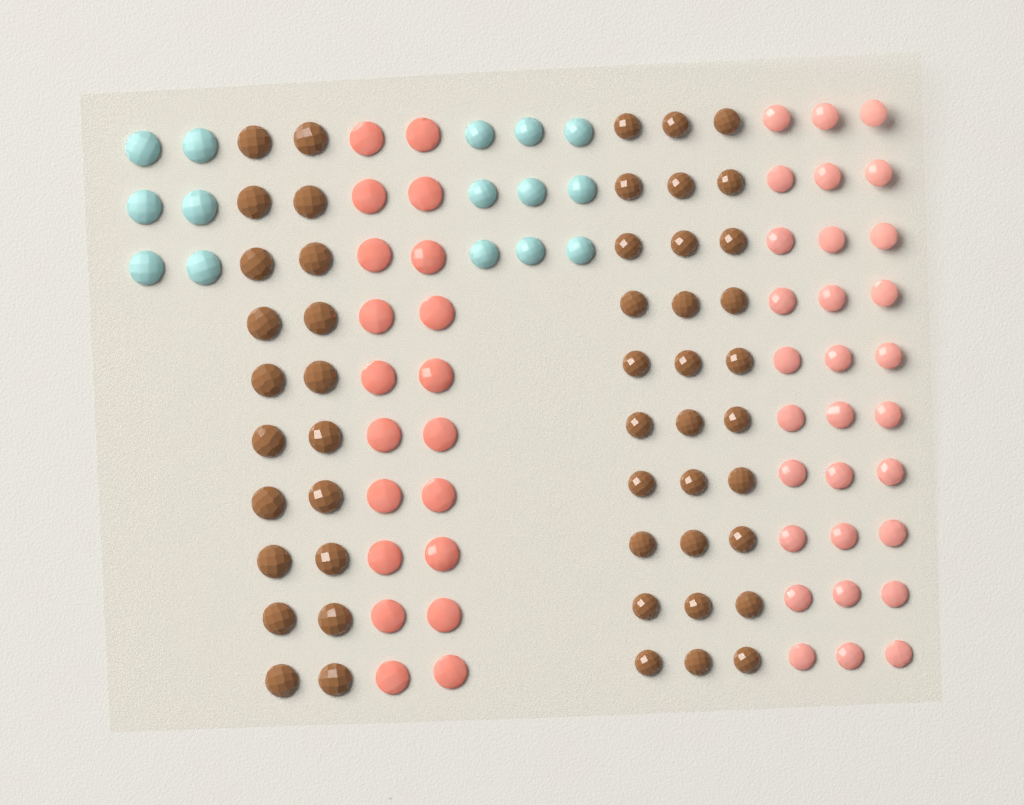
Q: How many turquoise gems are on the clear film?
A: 15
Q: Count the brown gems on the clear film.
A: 50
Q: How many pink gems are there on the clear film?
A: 50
